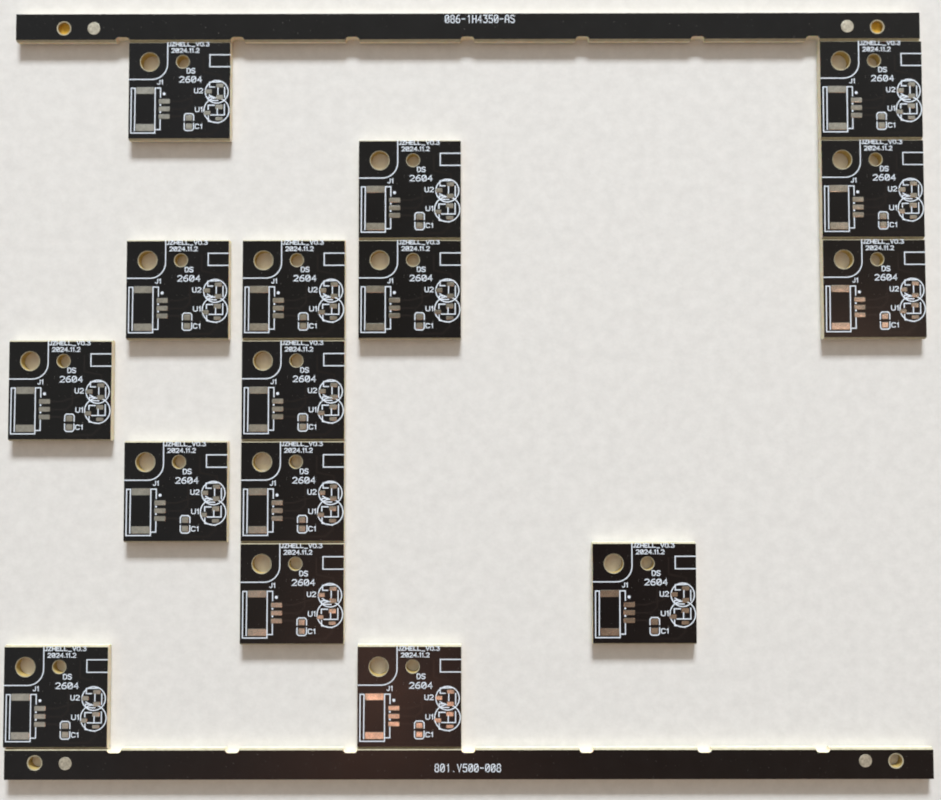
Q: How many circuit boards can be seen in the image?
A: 16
